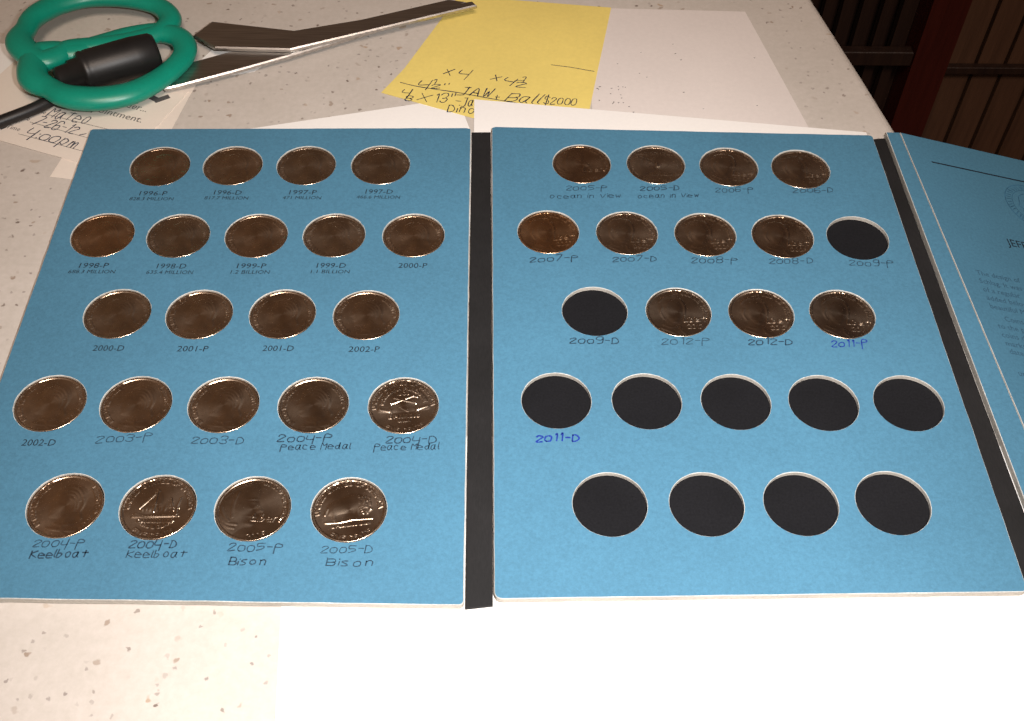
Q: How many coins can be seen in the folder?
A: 33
